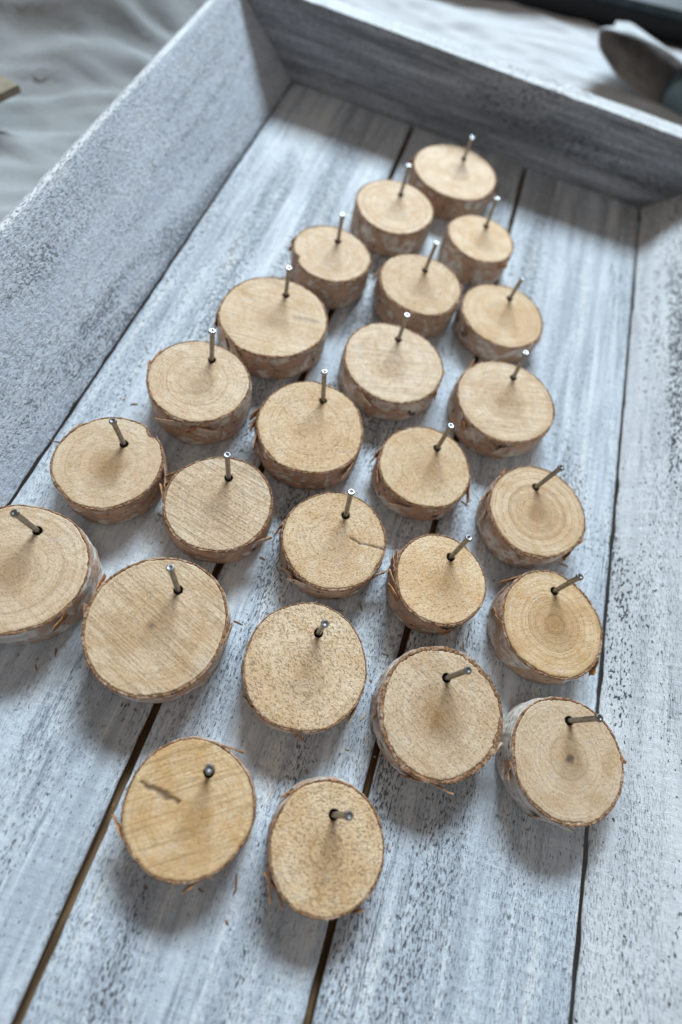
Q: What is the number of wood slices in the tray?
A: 25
